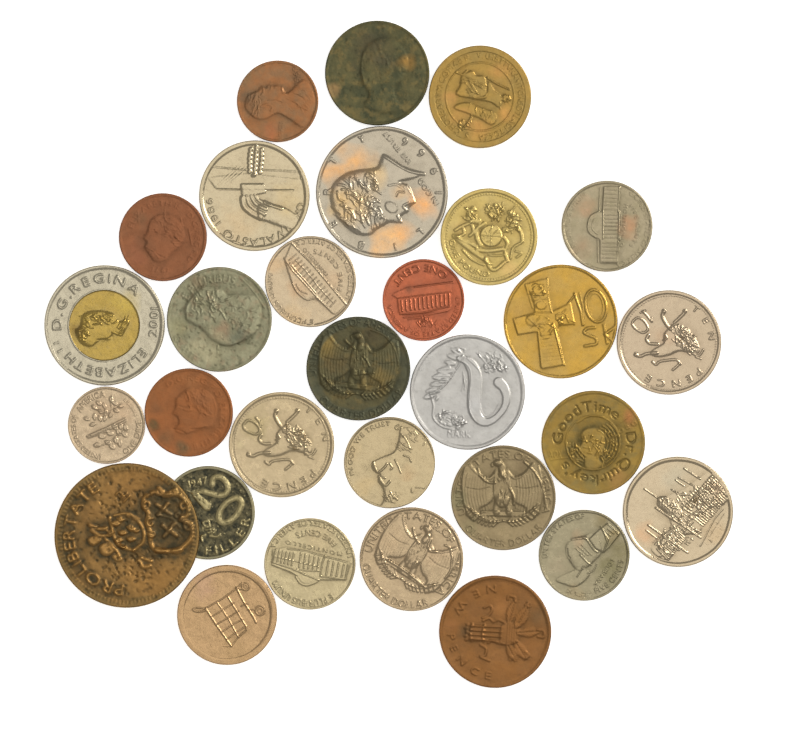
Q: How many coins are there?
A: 30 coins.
